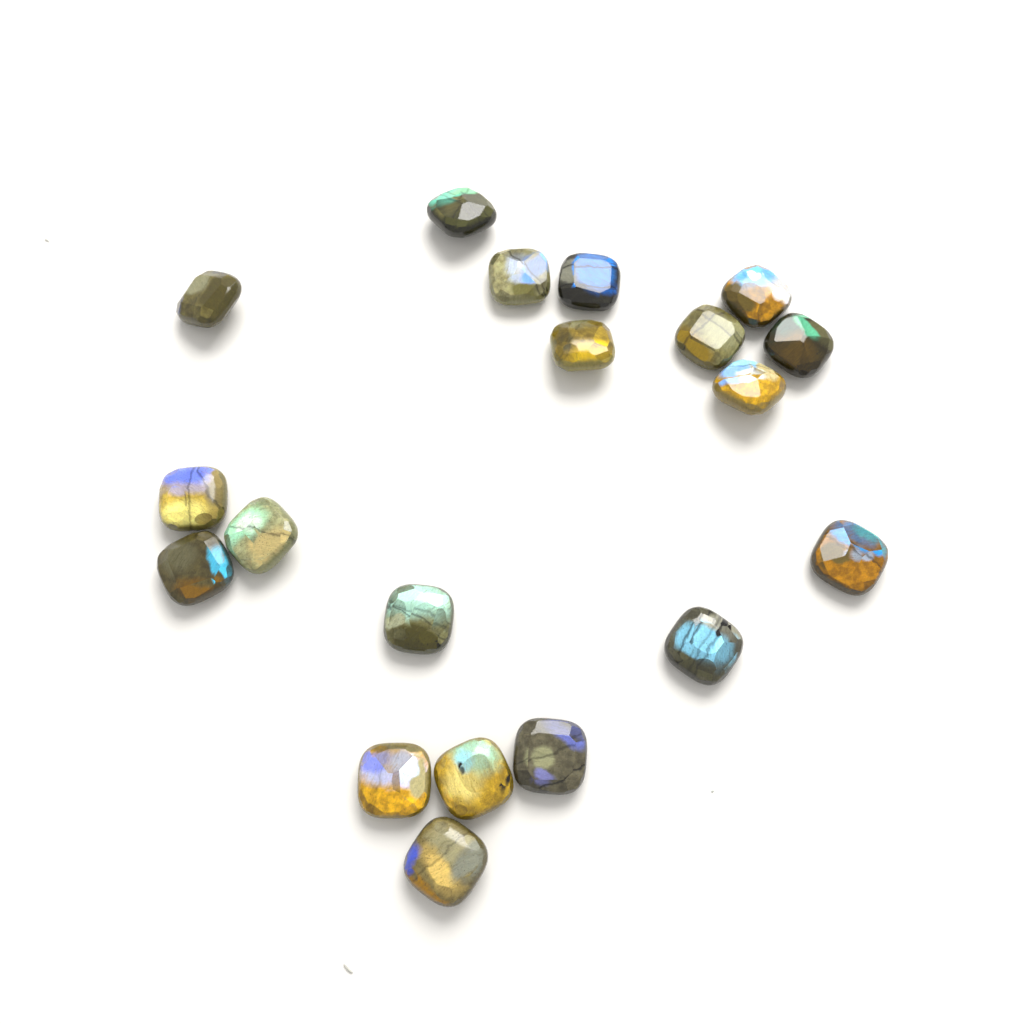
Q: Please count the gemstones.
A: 19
